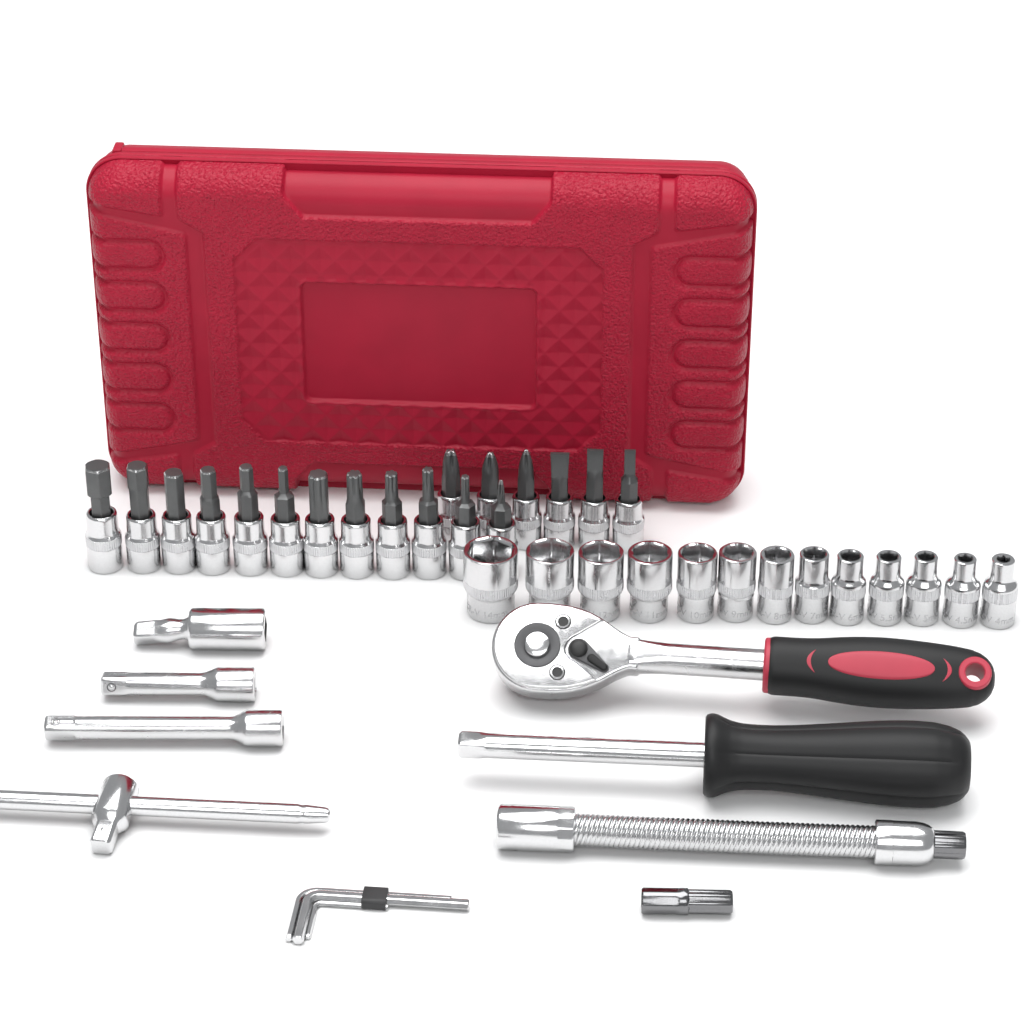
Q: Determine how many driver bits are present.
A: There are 18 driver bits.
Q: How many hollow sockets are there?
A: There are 13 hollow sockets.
